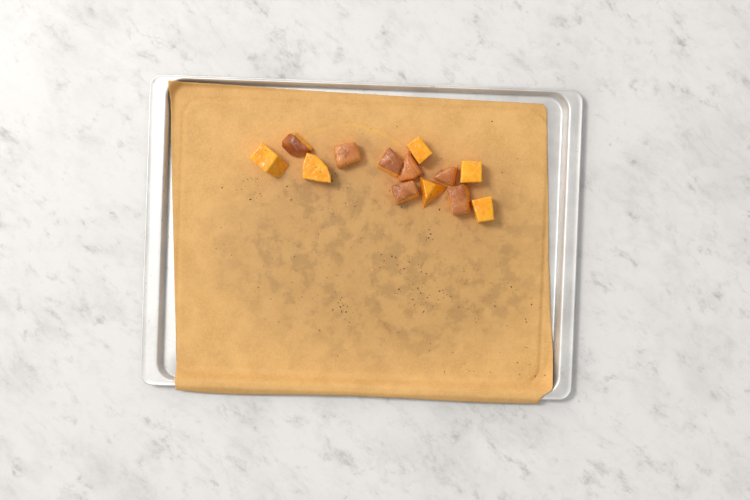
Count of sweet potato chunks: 13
